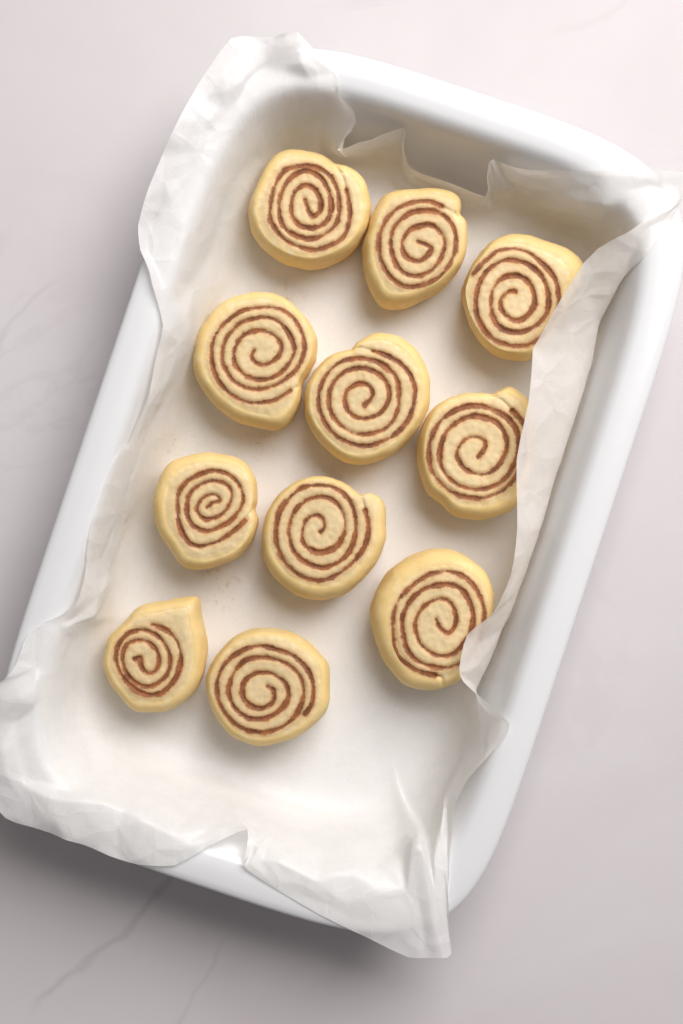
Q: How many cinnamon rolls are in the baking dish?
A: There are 11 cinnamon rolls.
